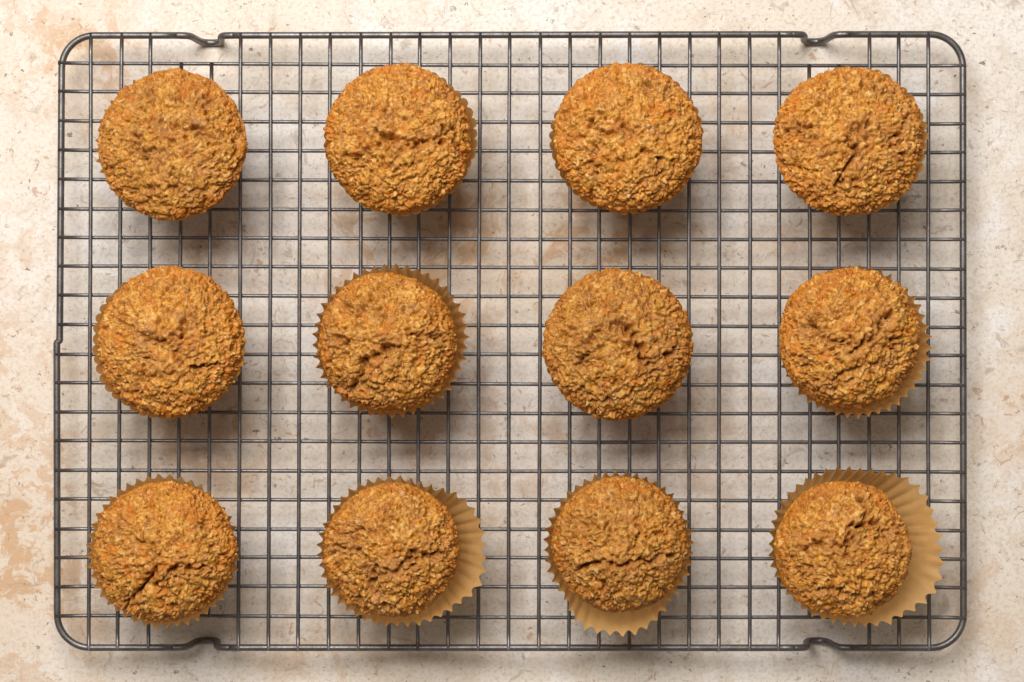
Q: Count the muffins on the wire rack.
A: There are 12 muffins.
